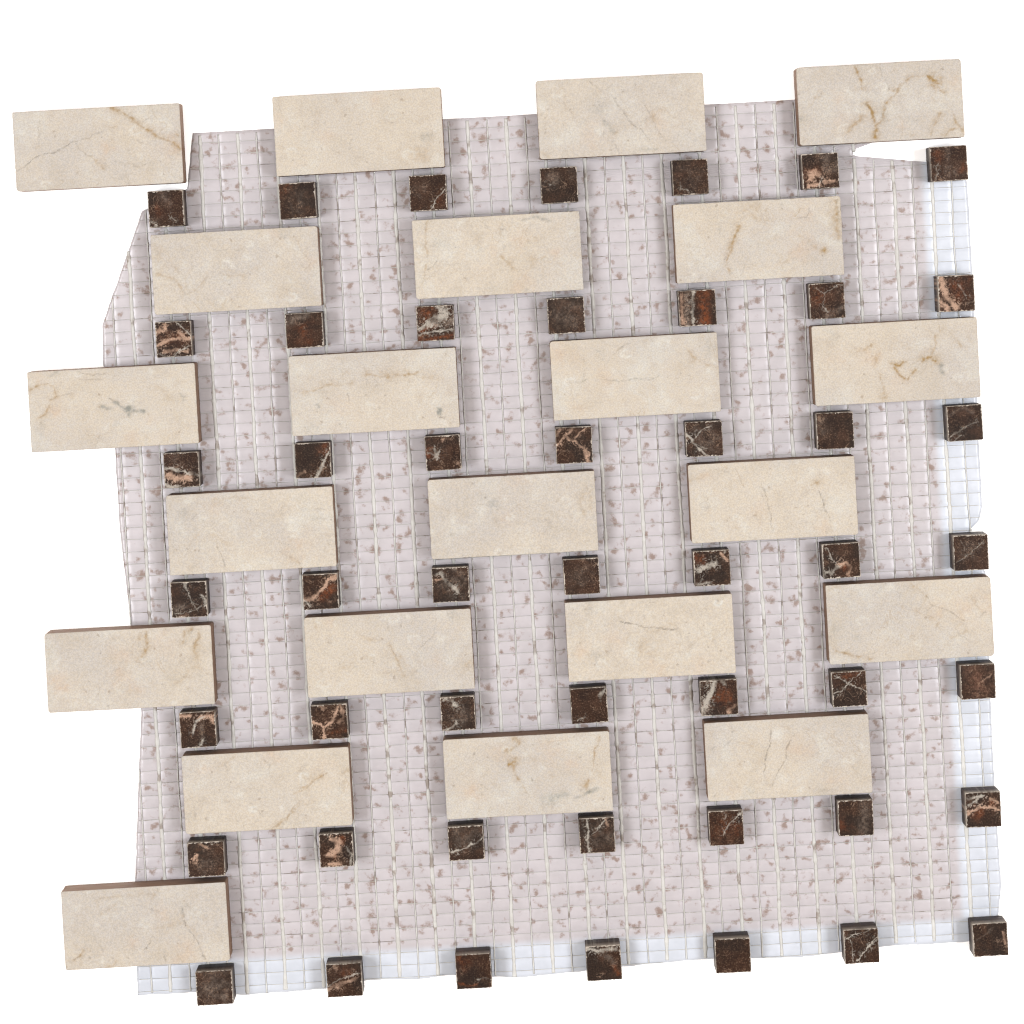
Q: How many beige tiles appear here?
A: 22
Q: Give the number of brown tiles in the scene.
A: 49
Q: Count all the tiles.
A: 71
